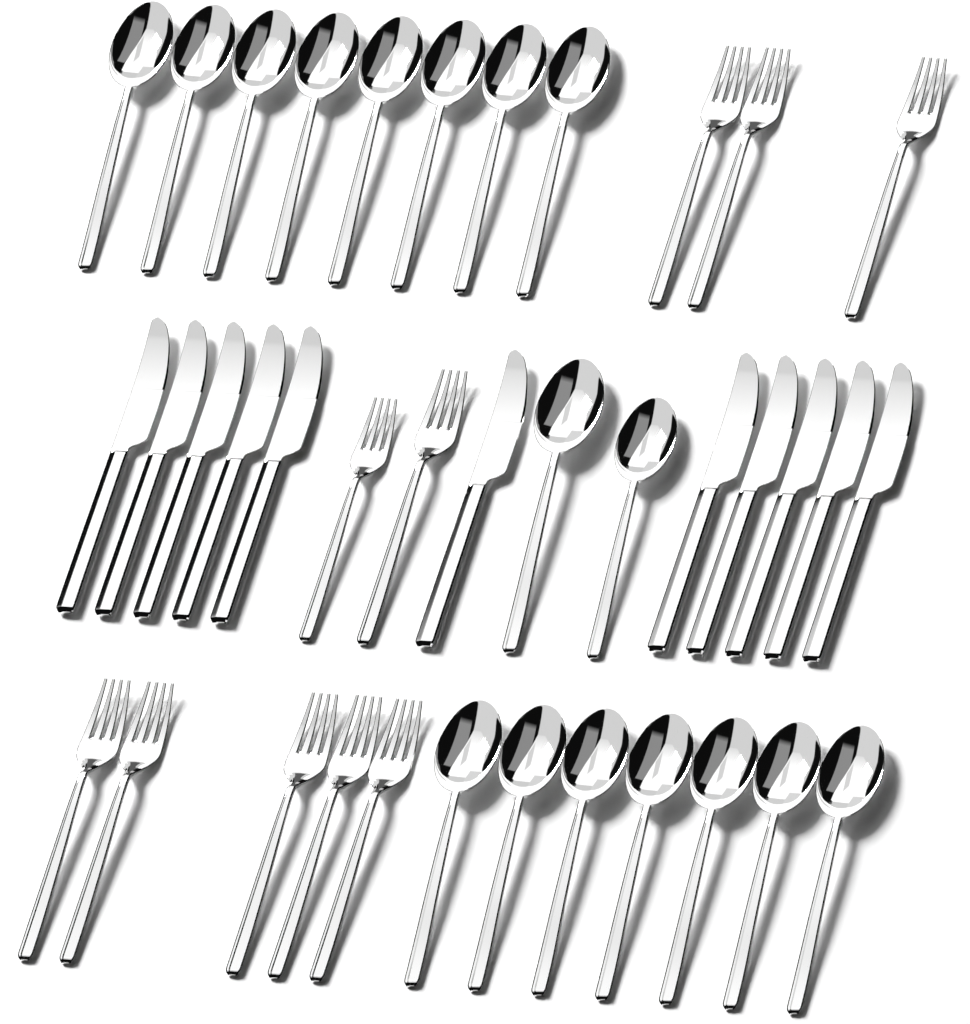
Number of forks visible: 10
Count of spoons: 17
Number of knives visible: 11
